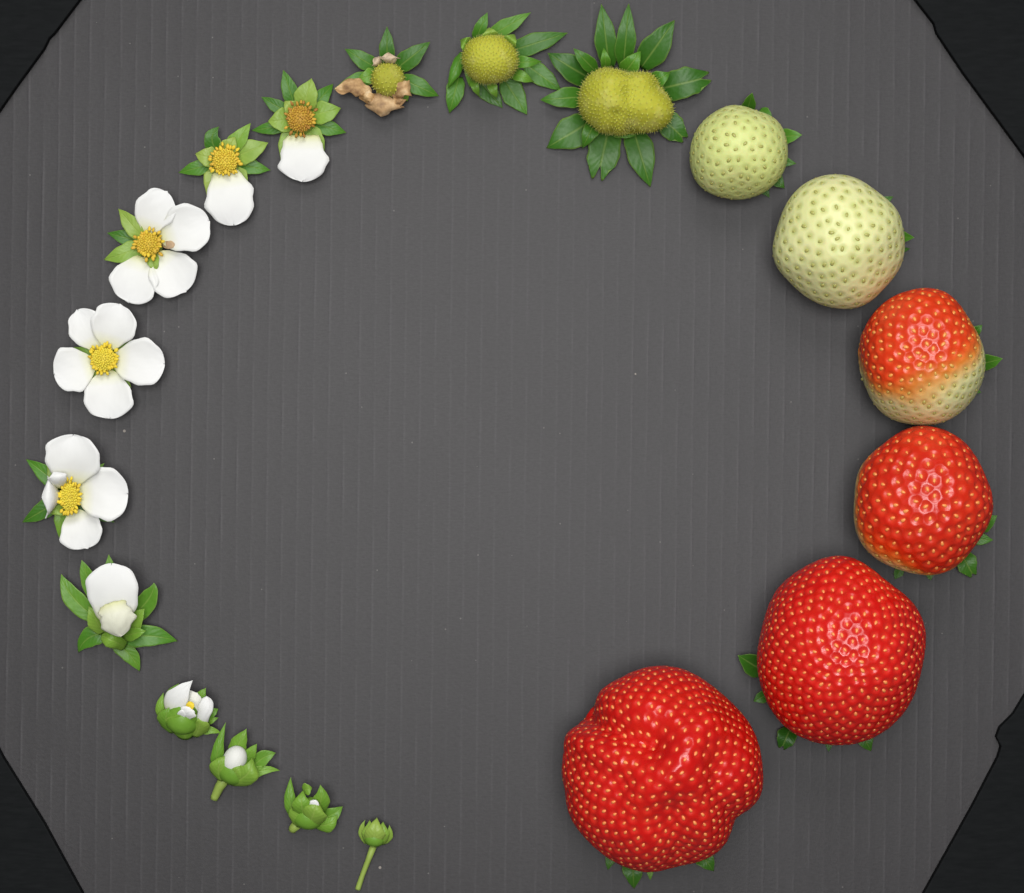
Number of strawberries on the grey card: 8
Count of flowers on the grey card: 7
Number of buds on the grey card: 4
